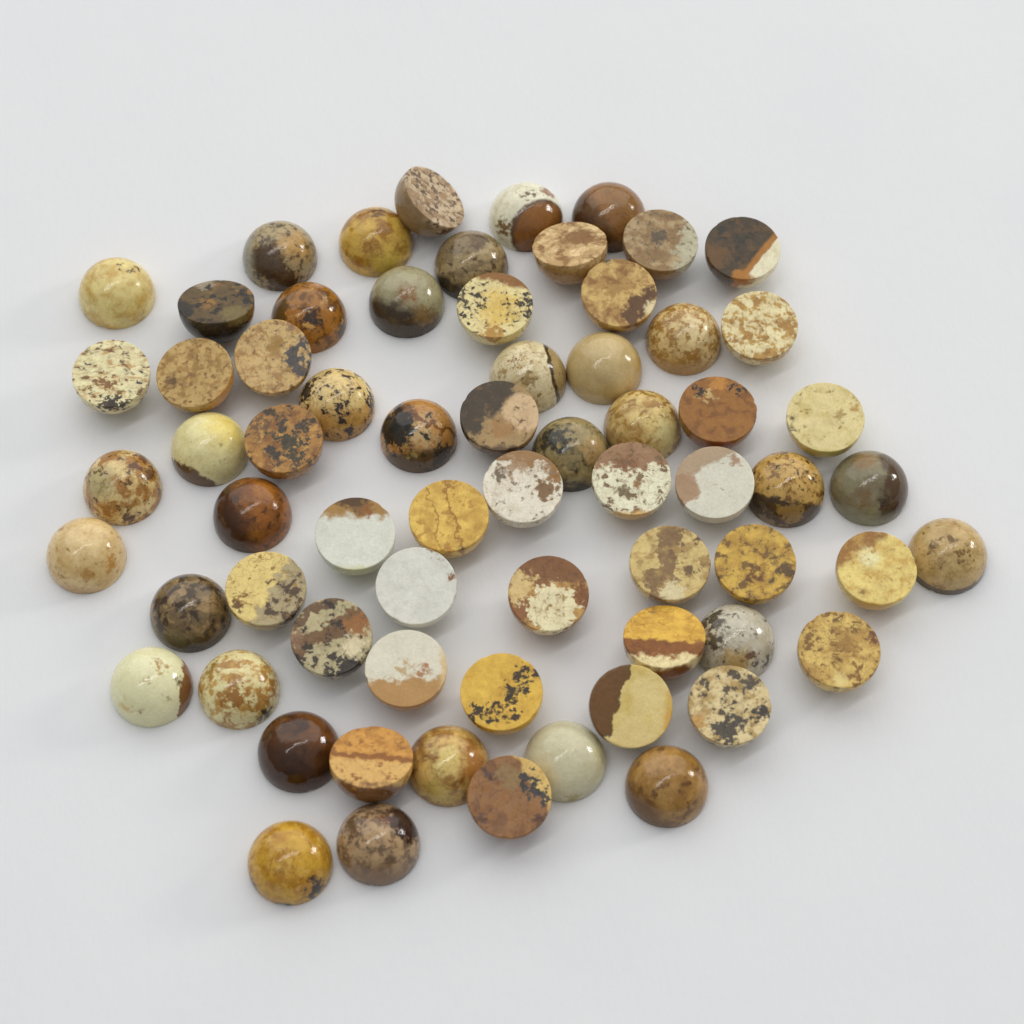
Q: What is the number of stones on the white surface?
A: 67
